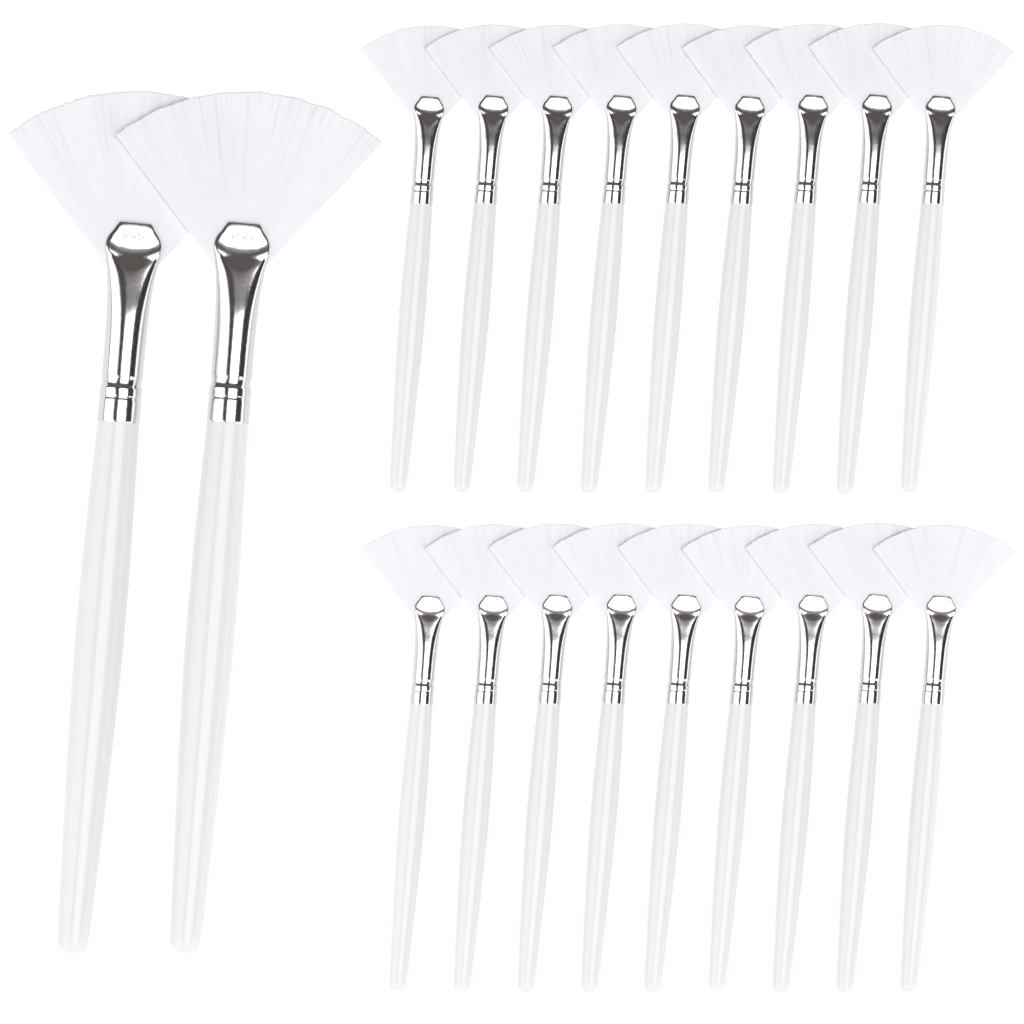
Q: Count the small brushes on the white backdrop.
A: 18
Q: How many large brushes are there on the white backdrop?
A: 2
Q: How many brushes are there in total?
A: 20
